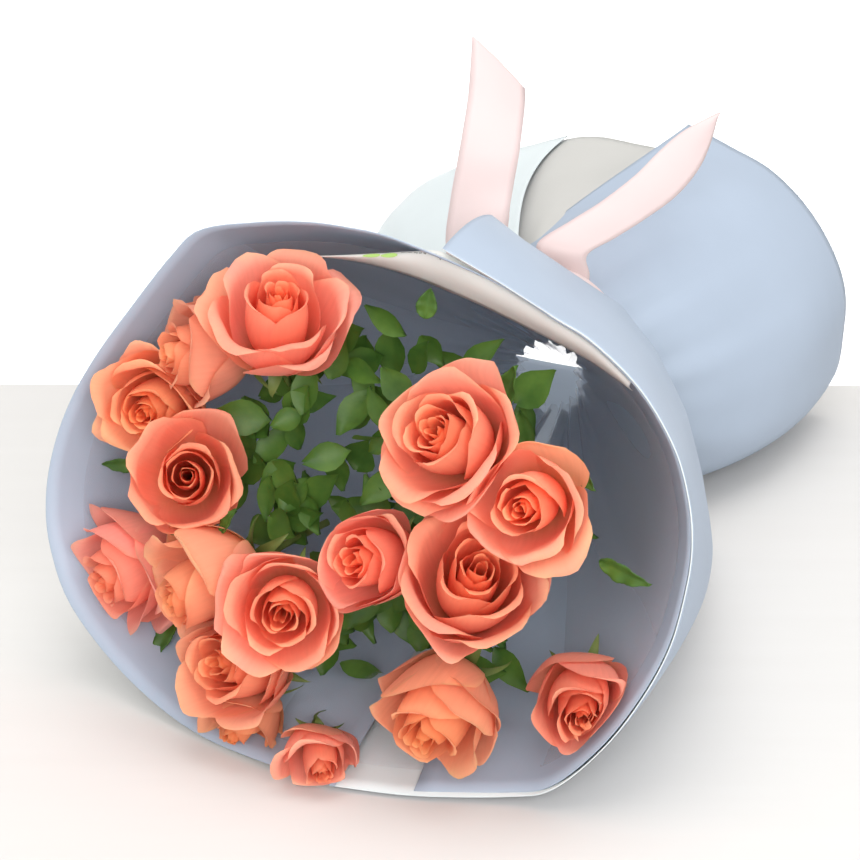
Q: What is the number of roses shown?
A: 16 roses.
